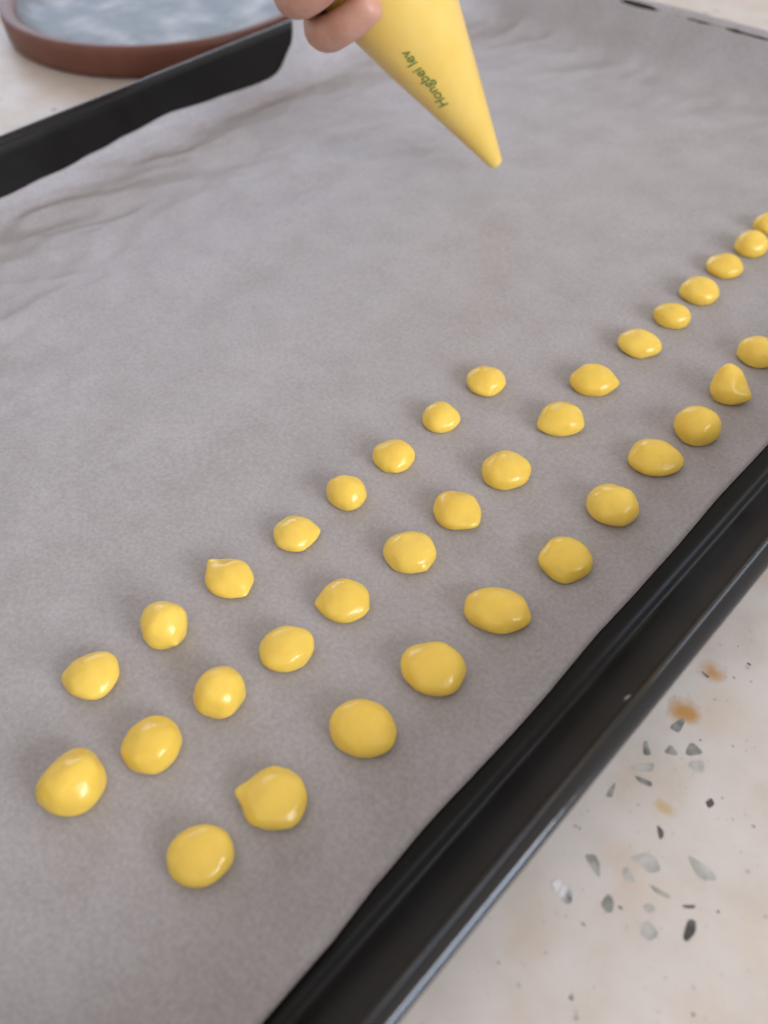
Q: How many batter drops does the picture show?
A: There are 35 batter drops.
